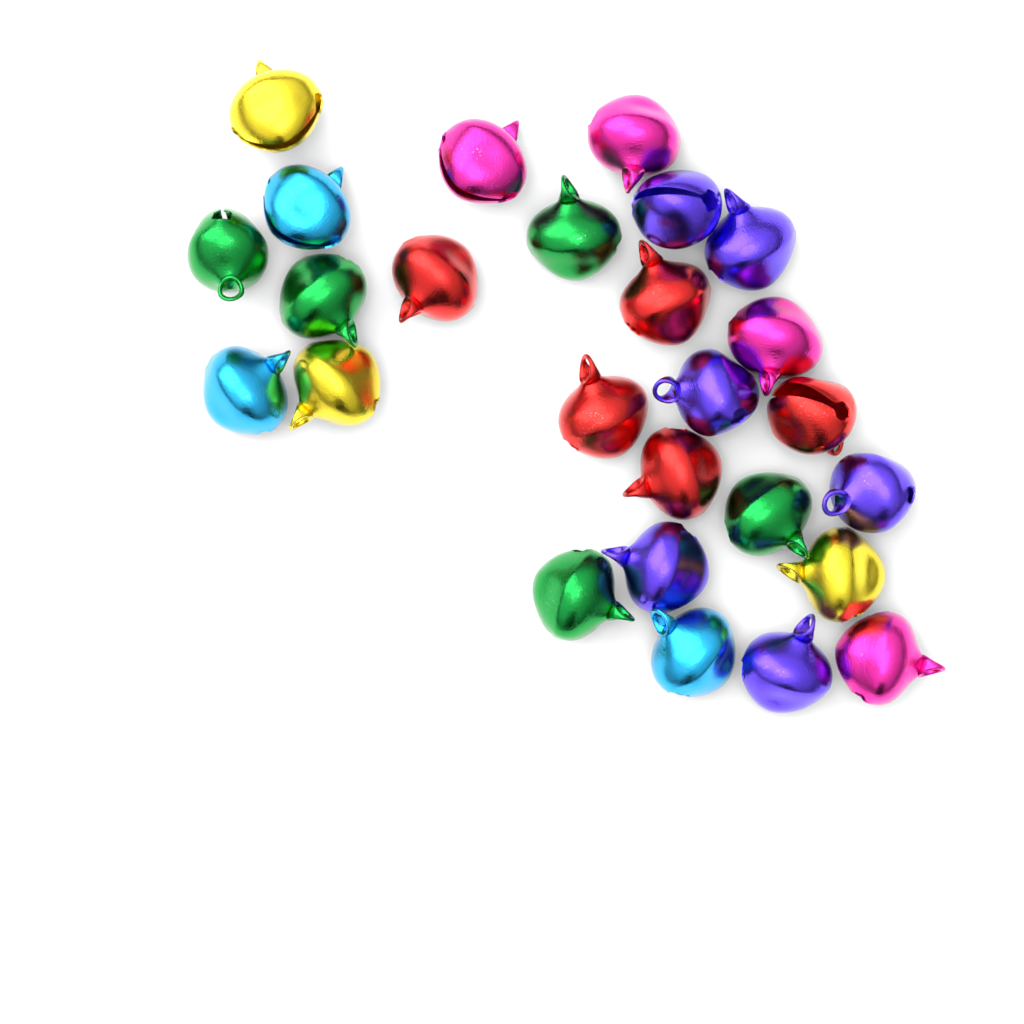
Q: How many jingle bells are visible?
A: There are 26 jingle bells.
